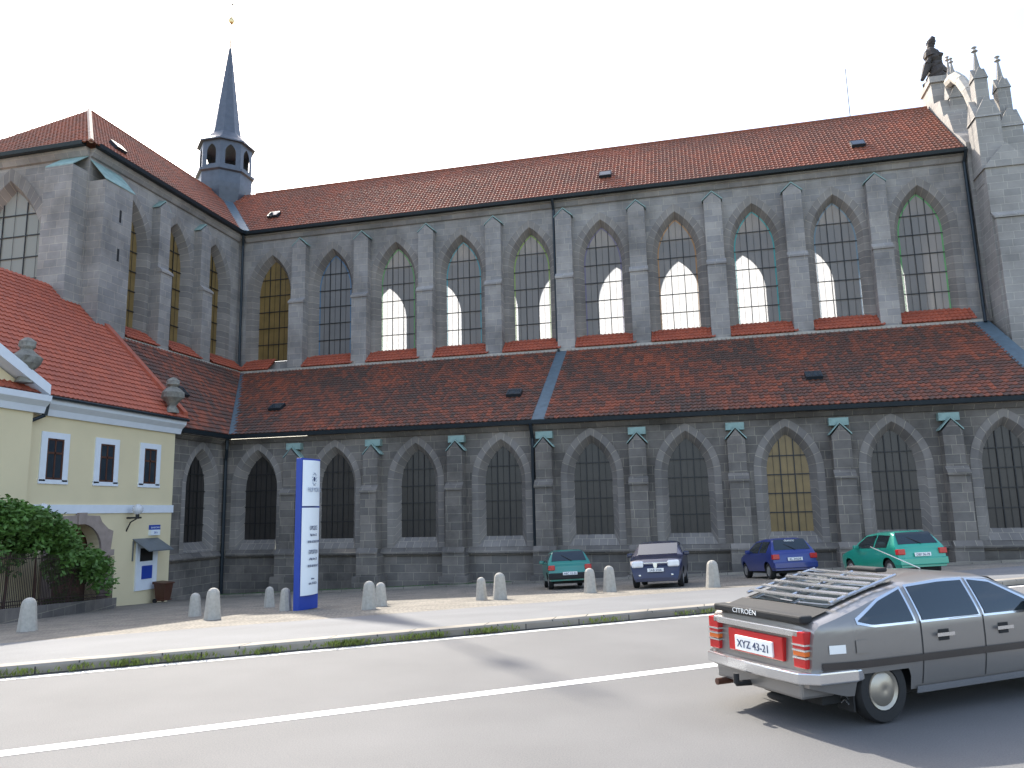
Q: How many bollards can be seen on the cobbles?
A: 12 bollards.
